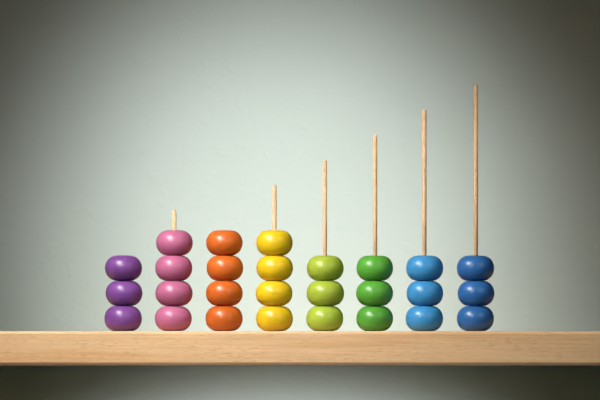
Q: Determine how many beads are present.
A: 27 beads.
